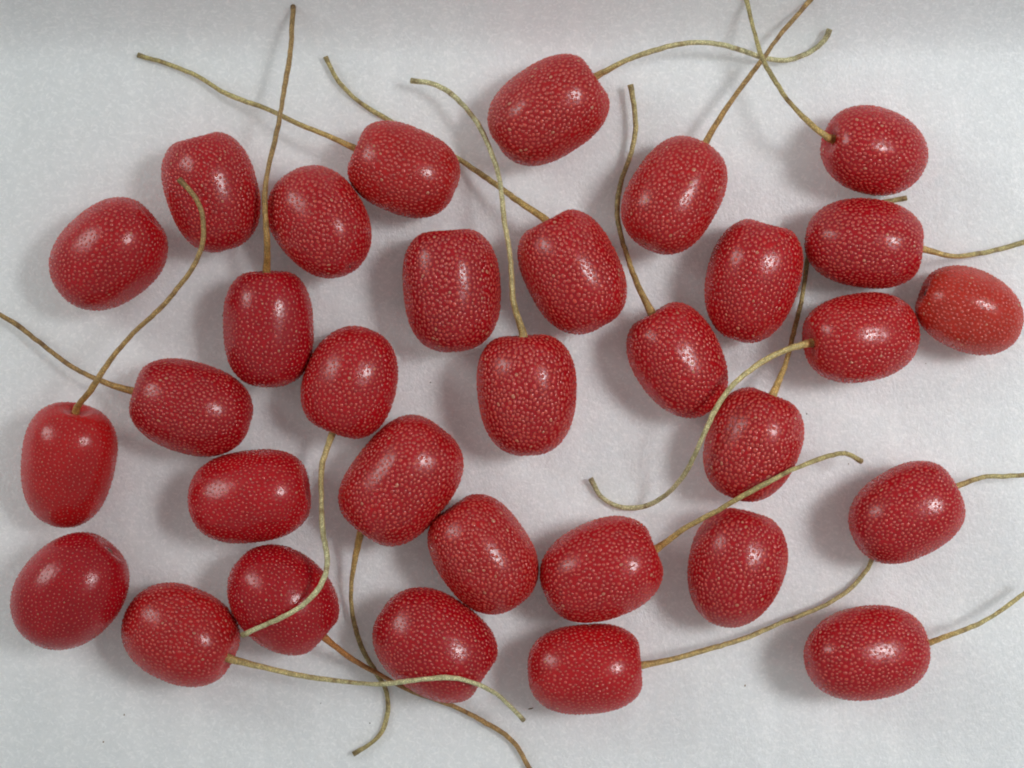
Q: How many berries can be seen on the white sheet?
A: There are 32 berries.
